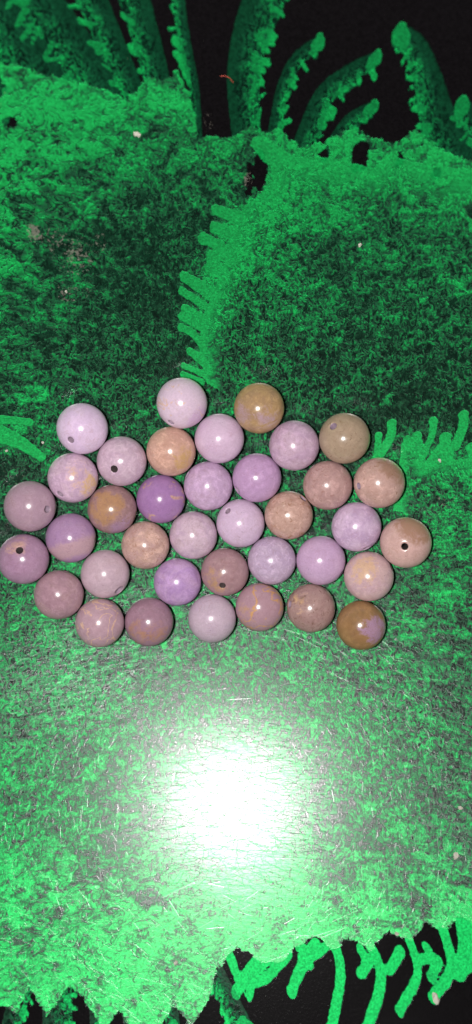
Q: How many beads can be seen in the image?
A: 37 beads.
